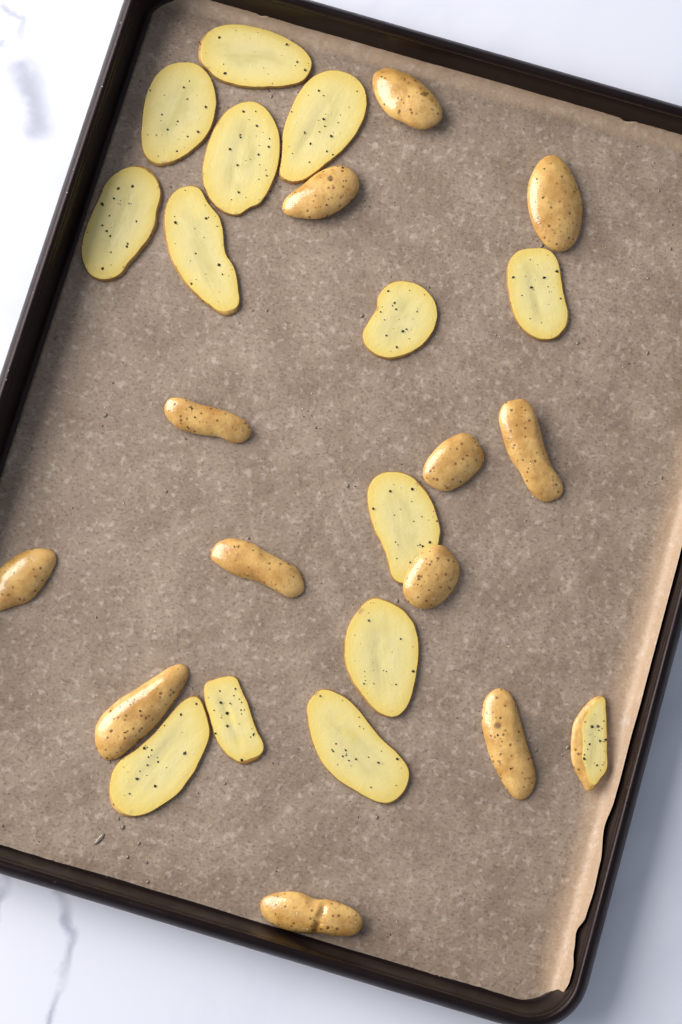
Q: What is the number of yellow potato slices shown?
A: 14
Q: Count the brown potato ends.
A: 12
